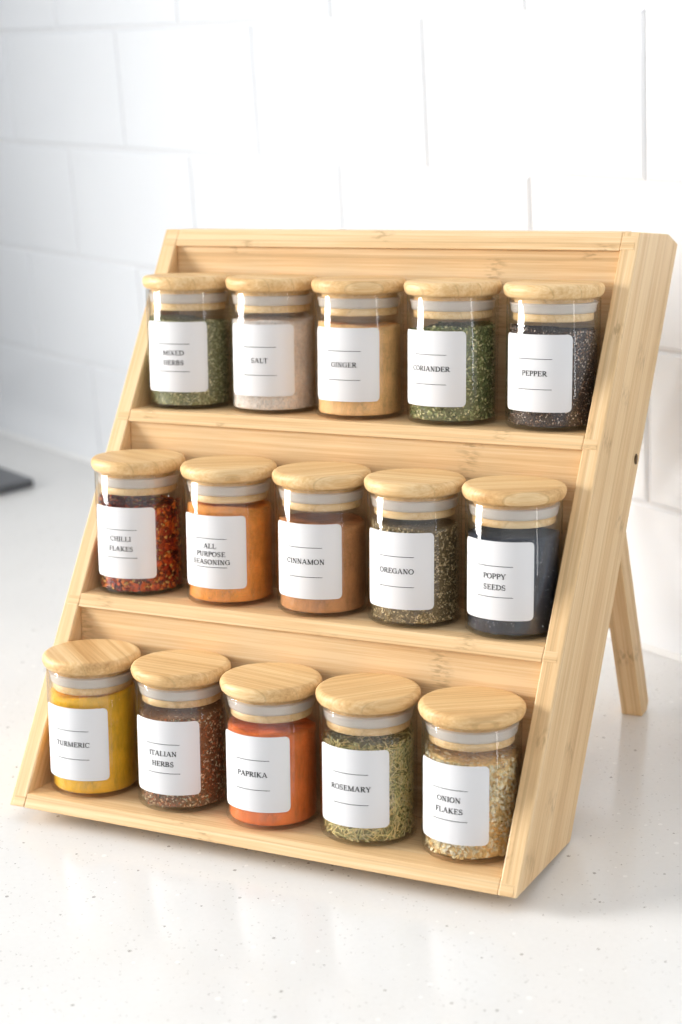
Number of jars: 15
